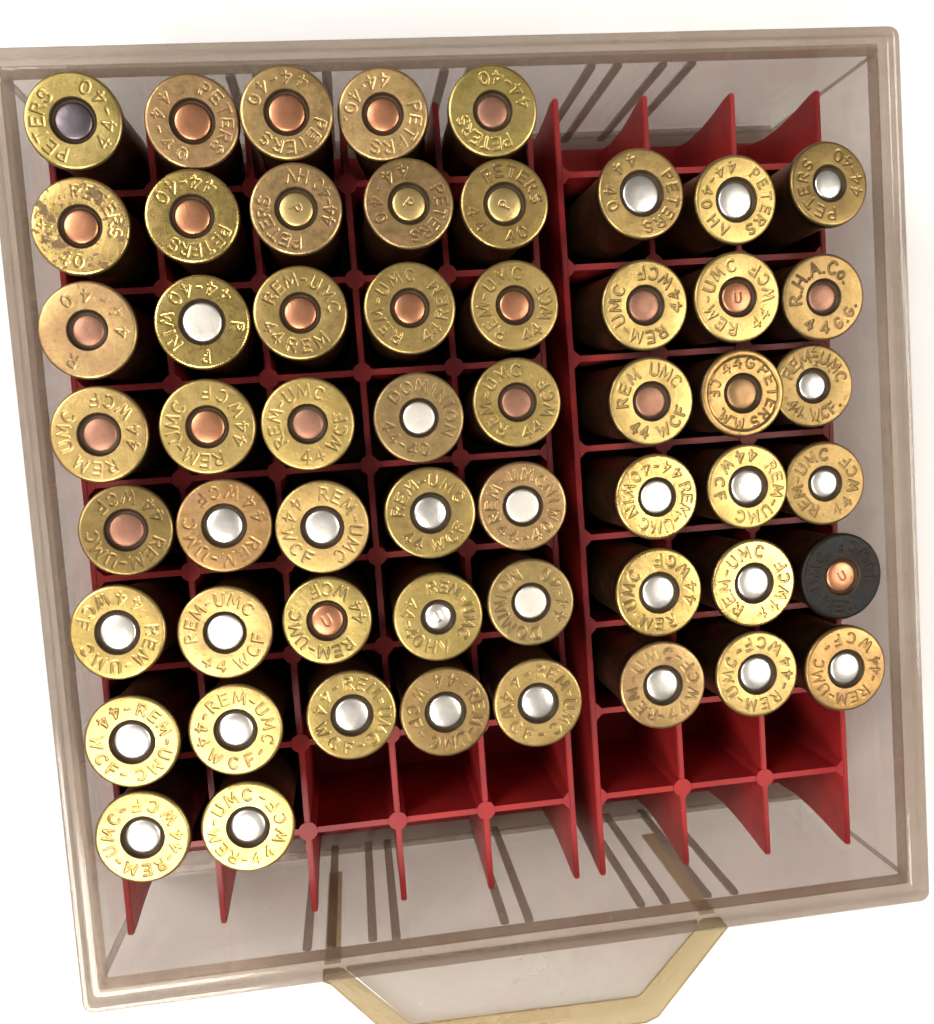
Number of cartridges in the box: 55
